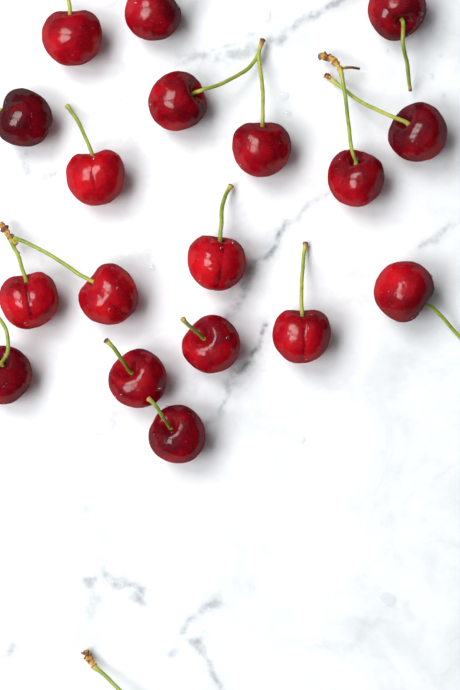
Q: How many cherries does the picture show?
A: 18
